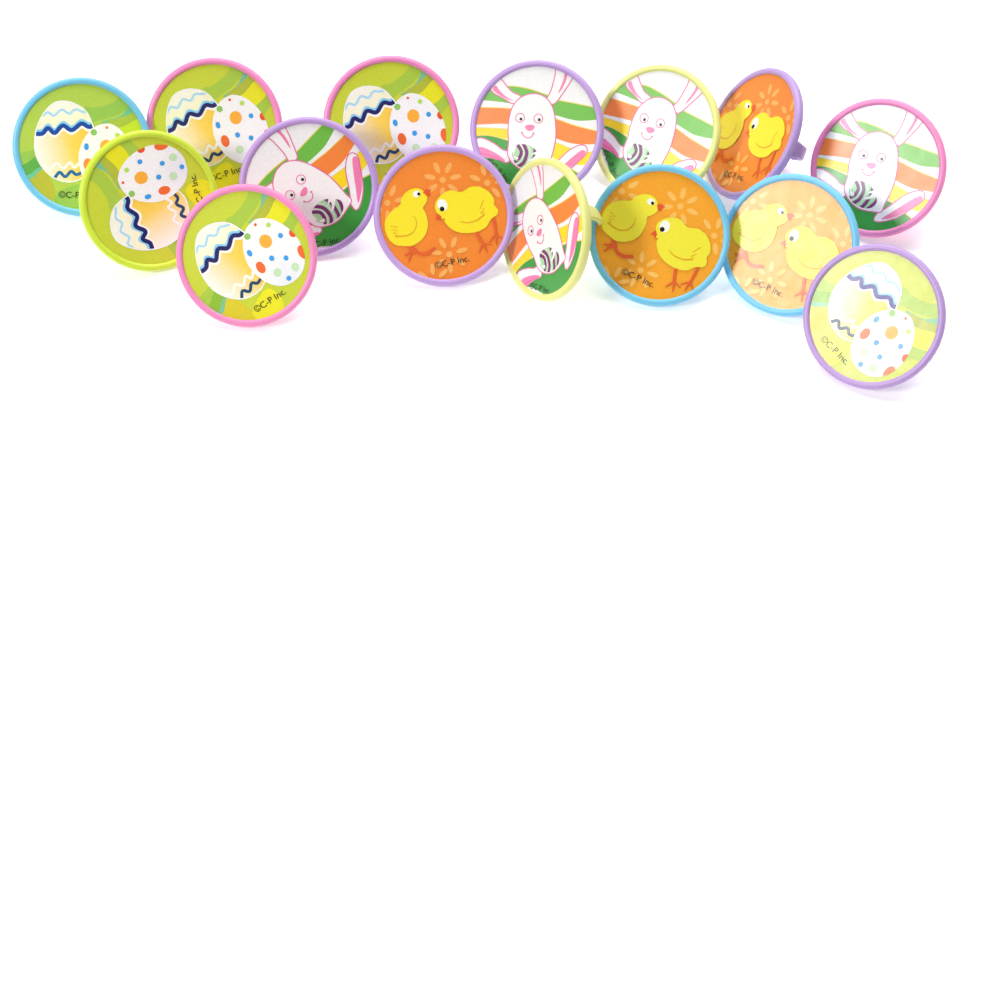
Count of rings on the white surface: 15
